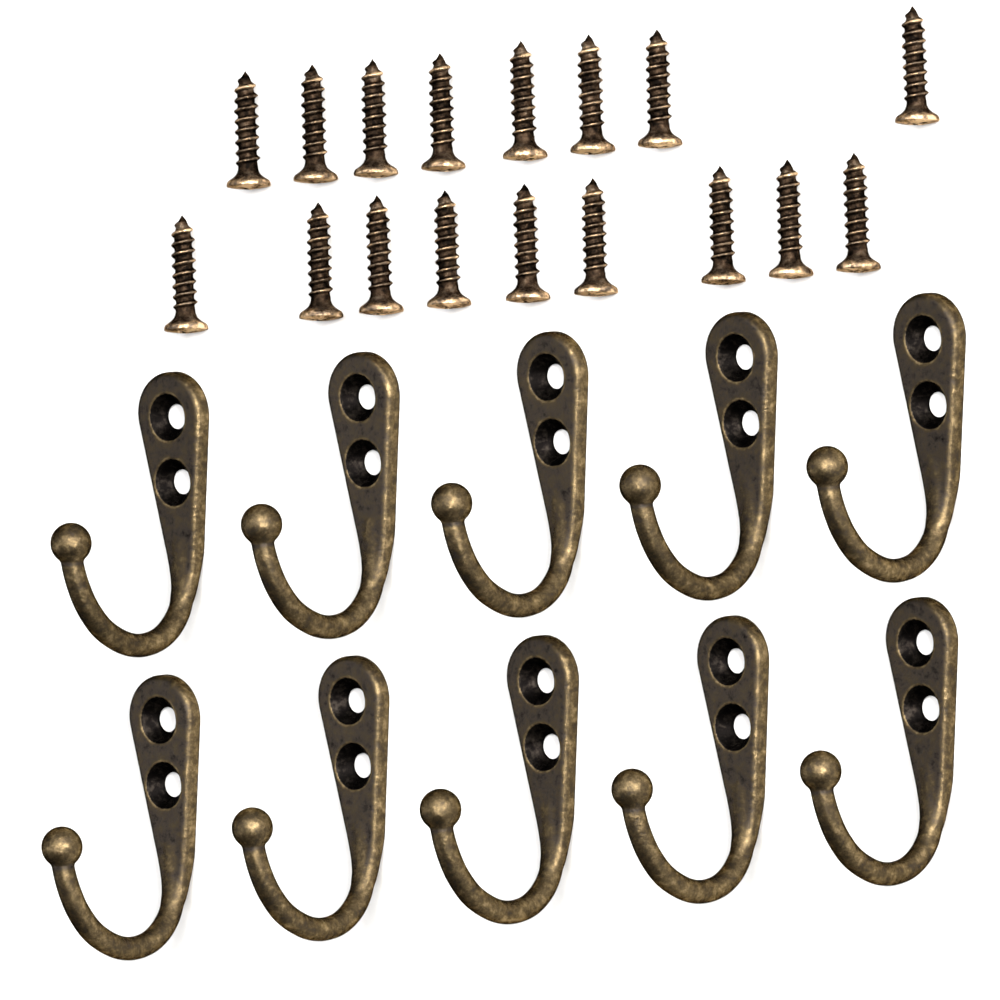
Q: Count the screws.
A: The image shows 17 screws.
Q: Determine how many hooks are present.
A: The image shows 10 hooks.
